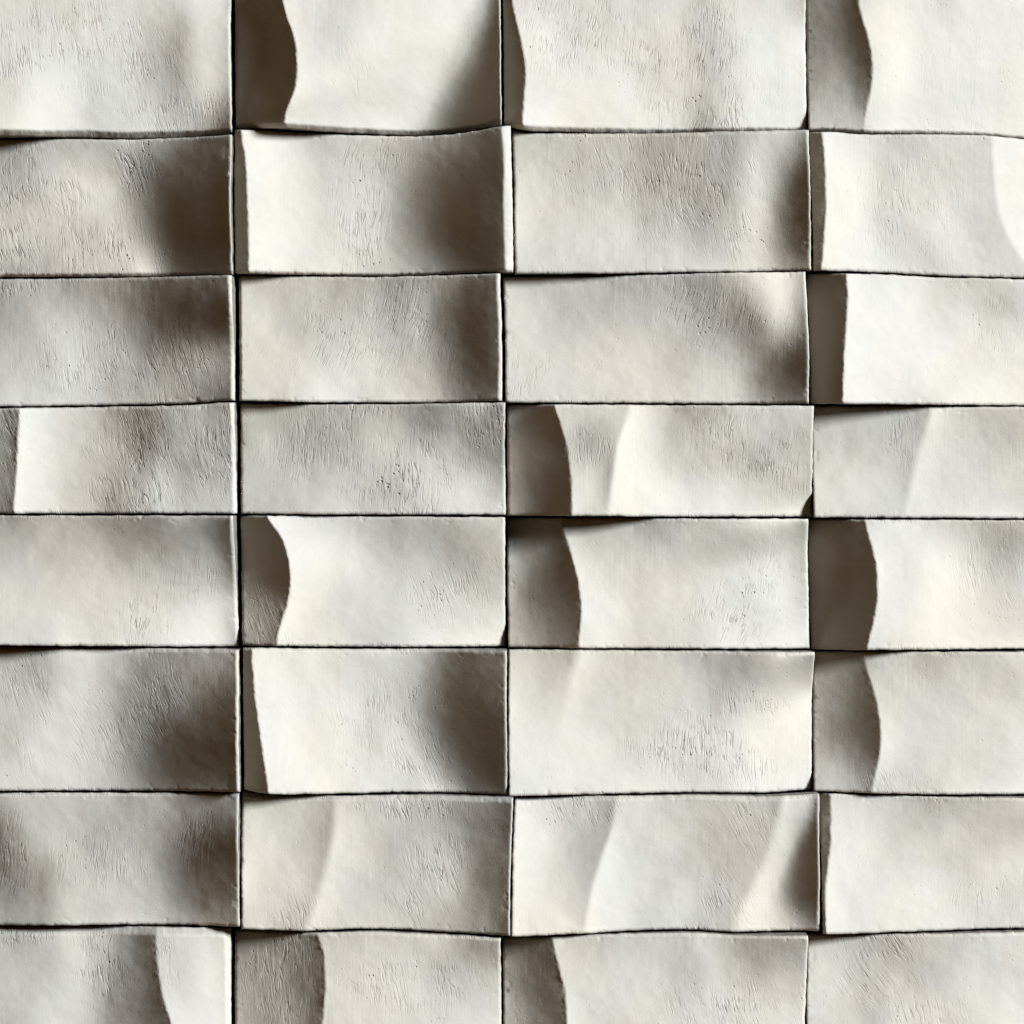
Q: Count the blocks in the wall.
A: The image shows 32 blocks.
